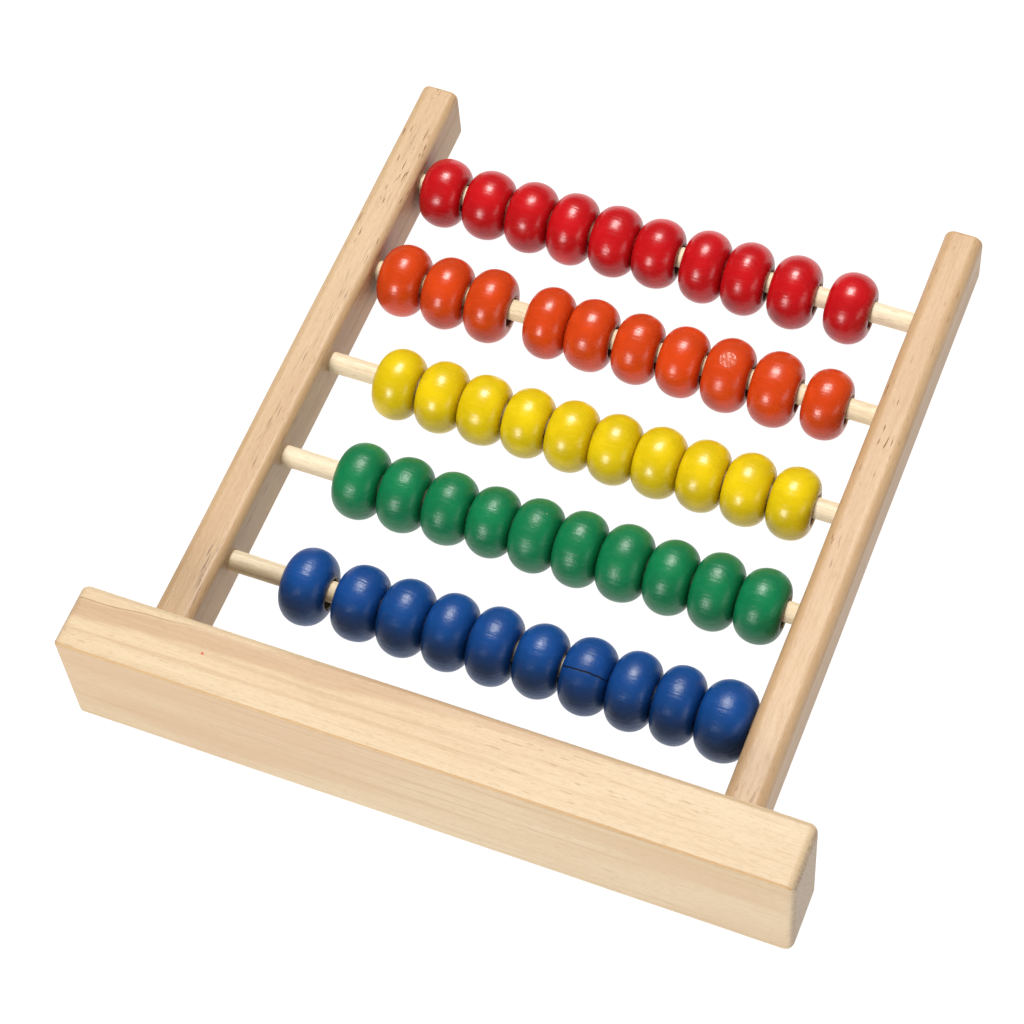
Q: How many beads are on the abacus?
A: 50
